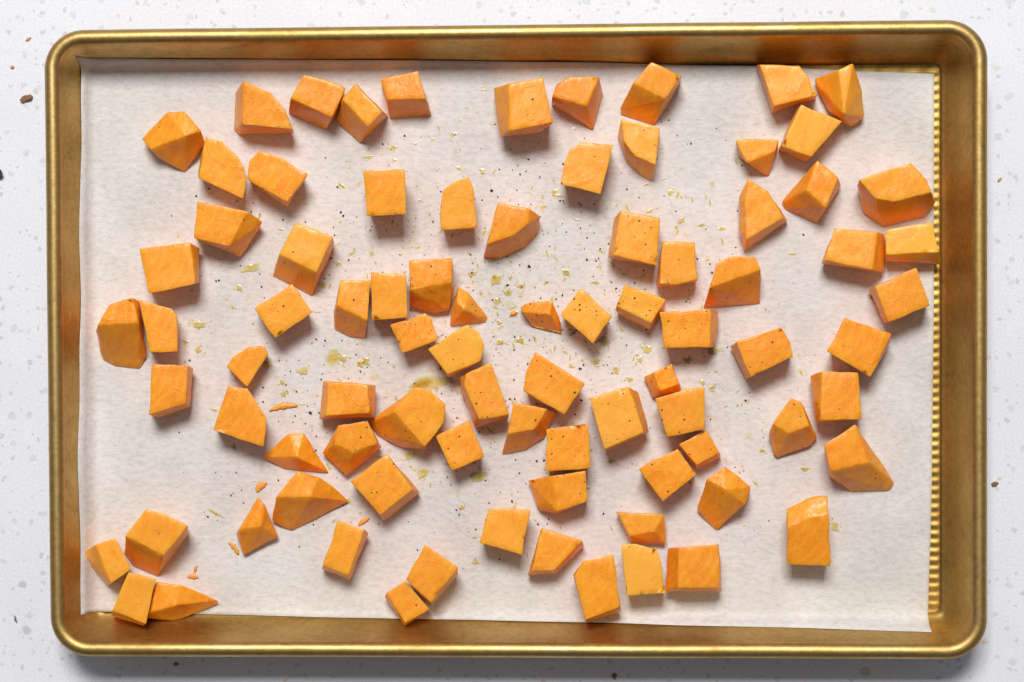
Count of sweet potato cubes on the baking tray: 85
